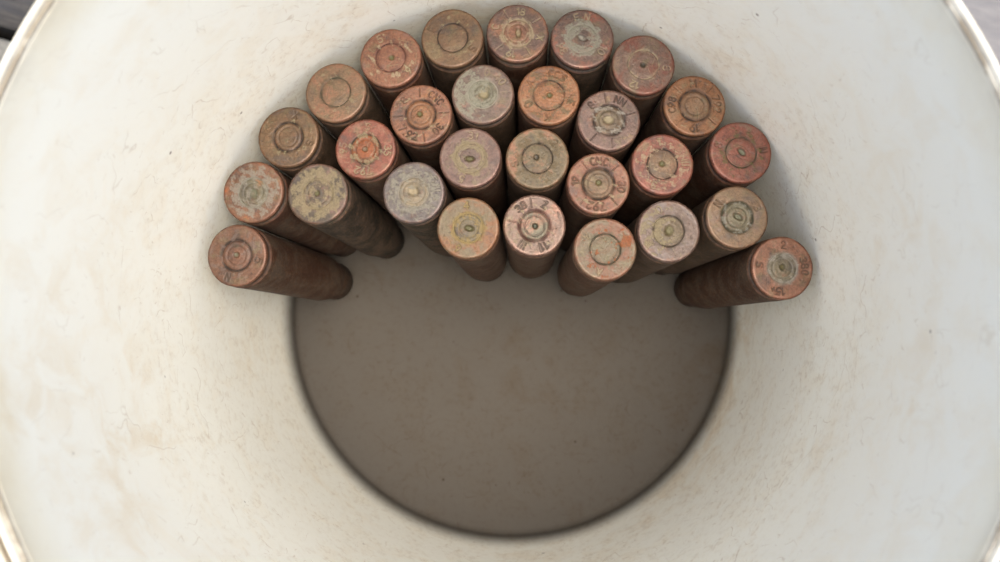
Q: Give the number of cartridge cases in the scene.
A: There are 28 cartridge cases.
